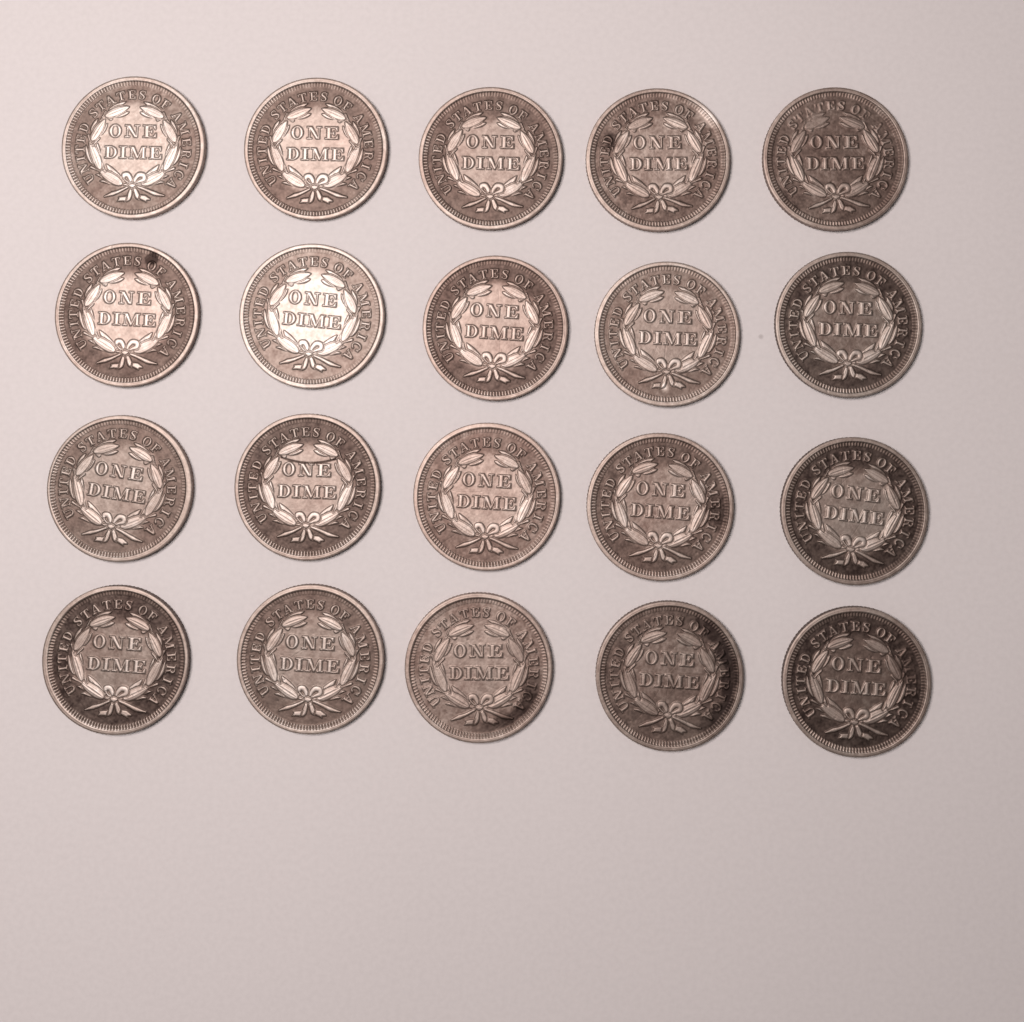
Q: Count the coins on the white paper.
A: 20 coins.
